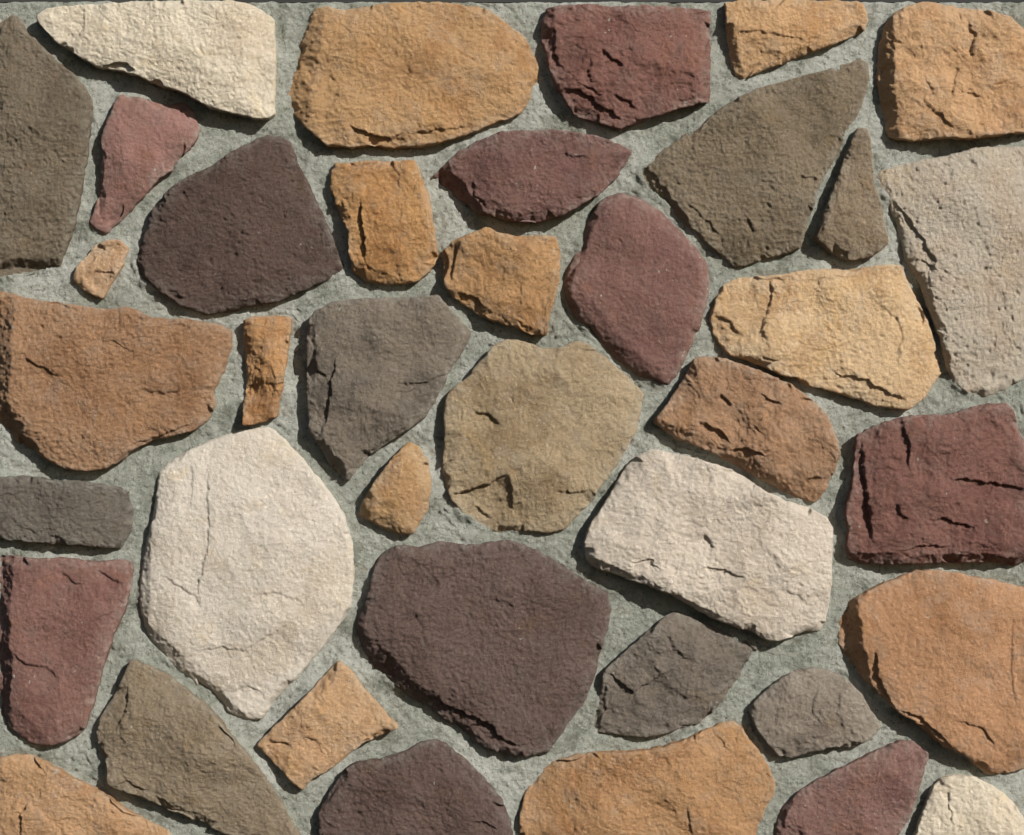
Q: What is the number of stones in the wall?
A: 39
